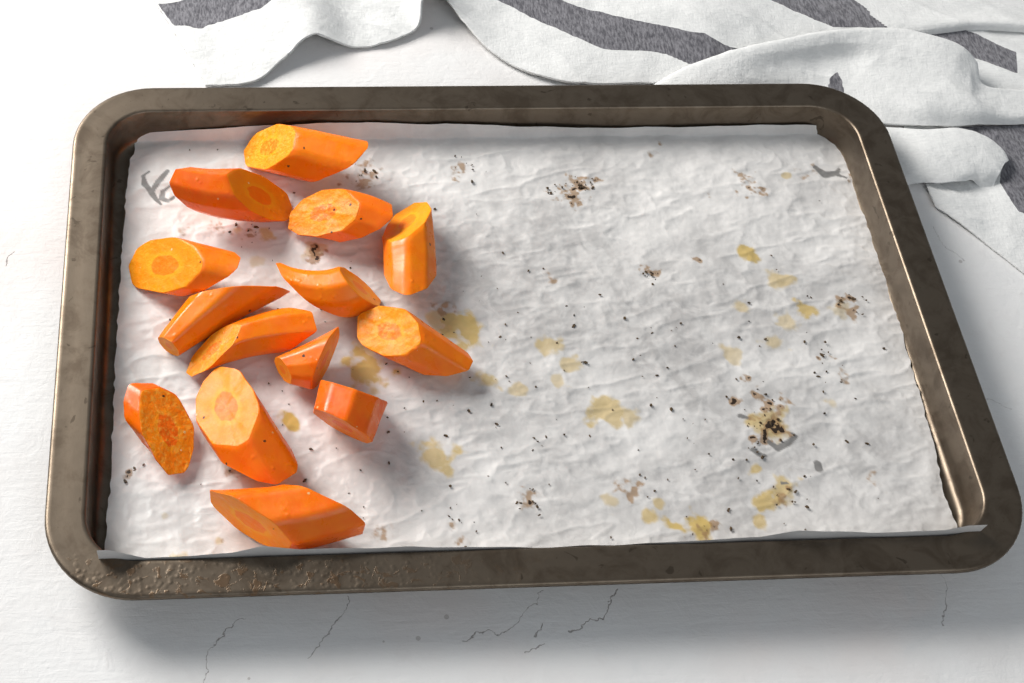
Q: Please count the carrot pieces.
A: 14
